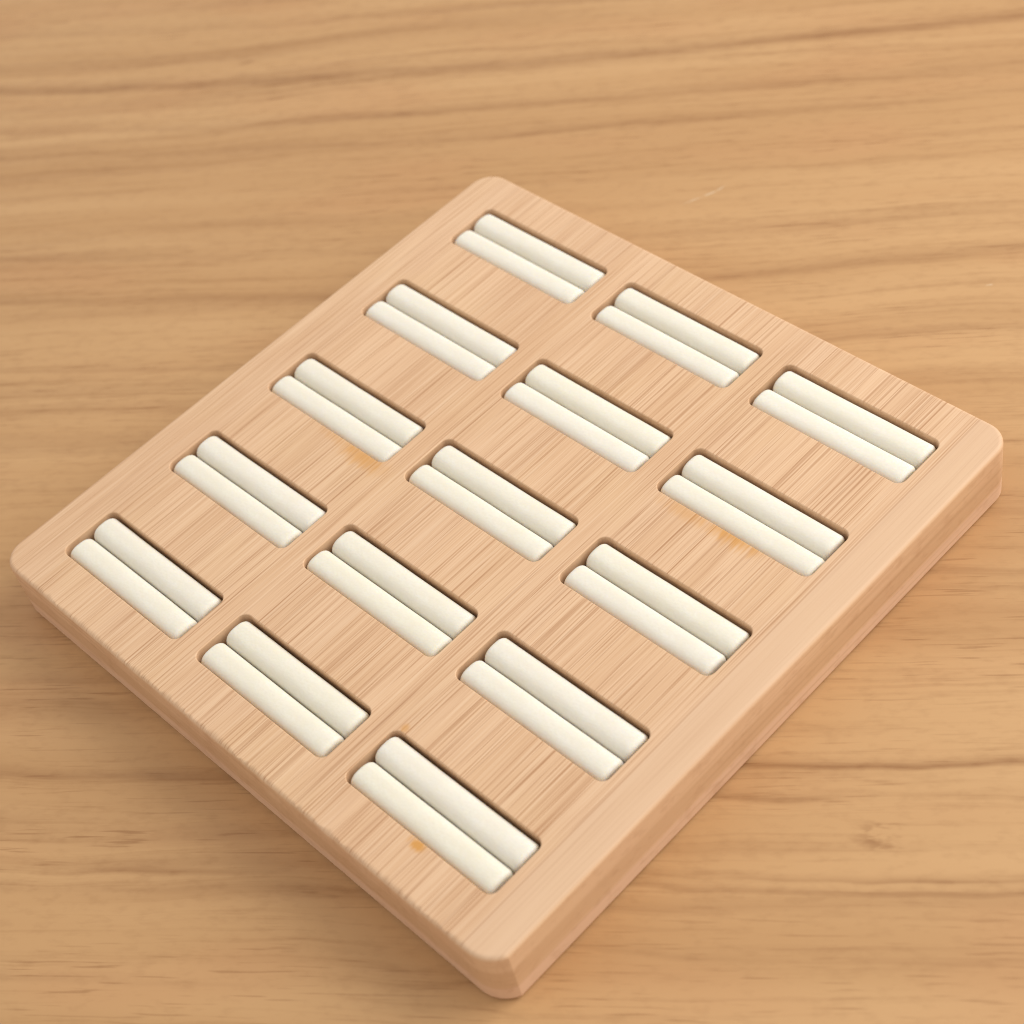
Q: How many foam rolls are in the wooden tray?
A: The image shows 30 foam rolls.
